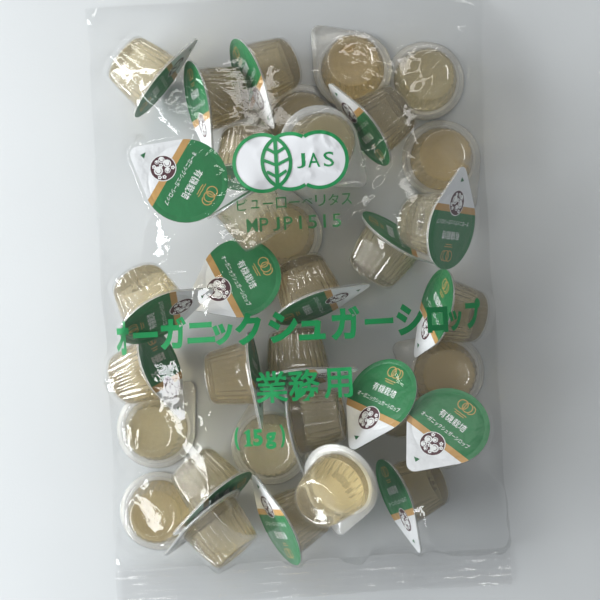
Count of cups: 34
